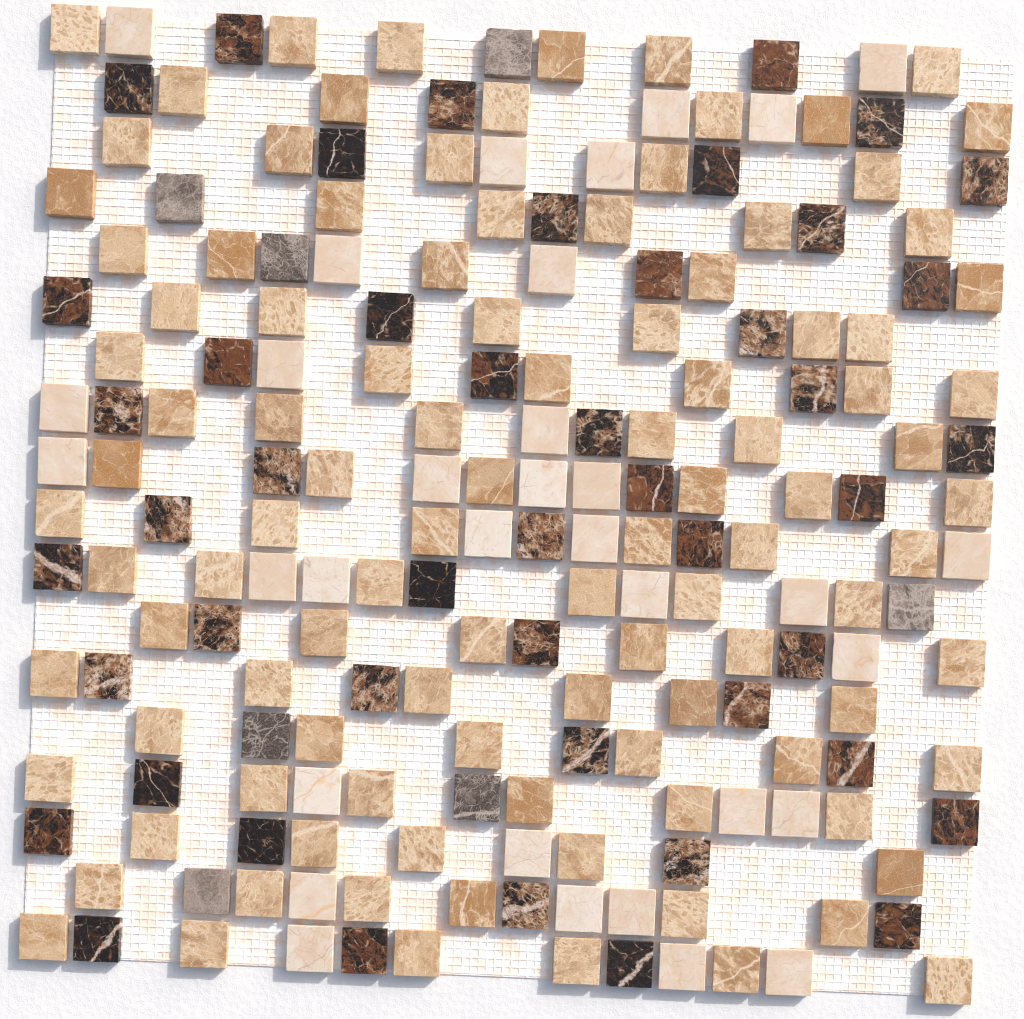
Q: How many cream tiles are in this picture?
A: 33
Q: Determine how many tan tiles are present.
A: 105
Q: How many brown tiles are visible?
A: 47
